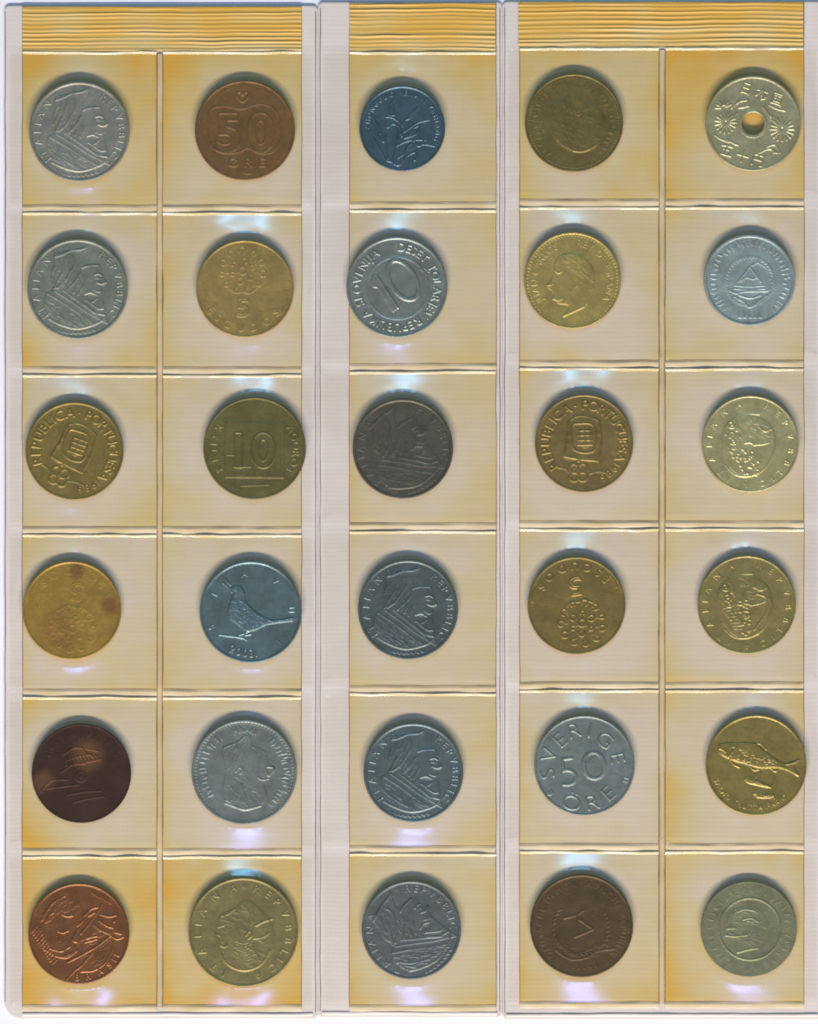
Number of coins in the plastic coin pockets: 30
